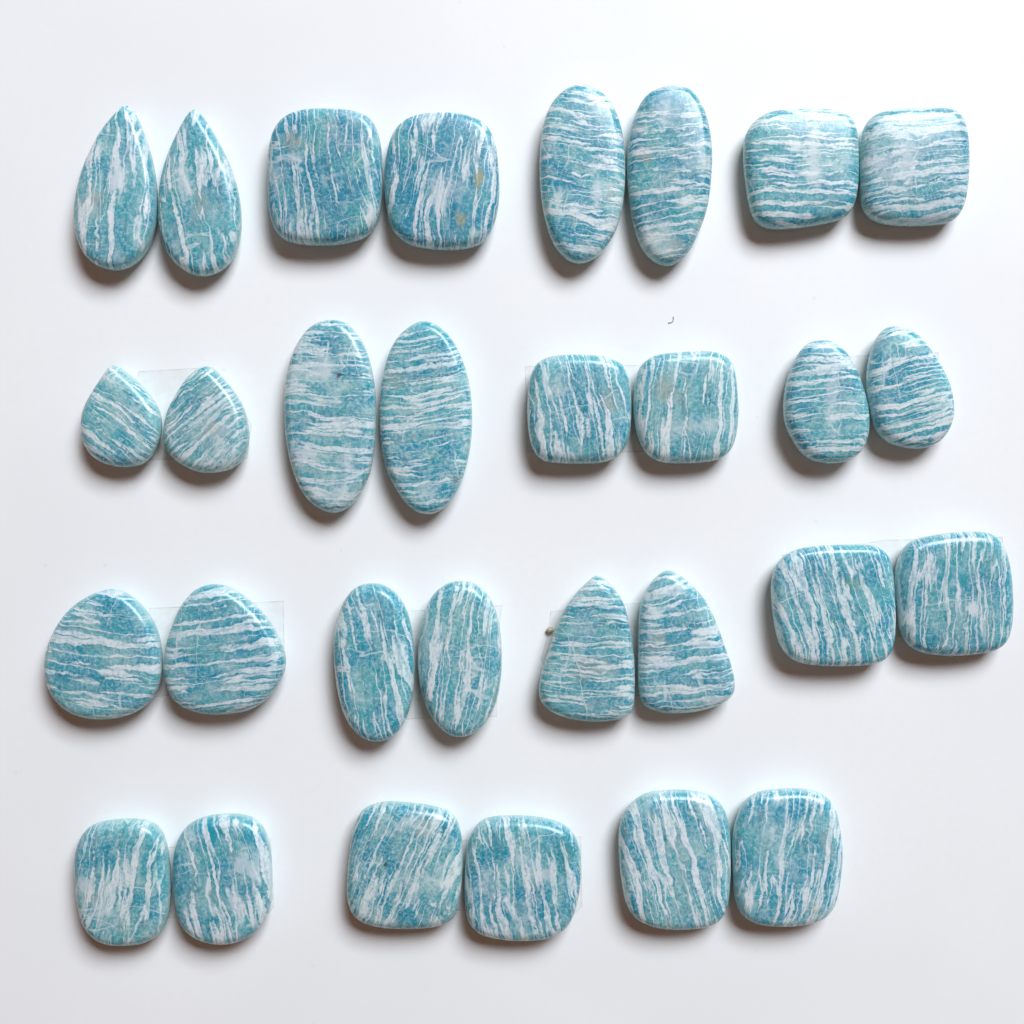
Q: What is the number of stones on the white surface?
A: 30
